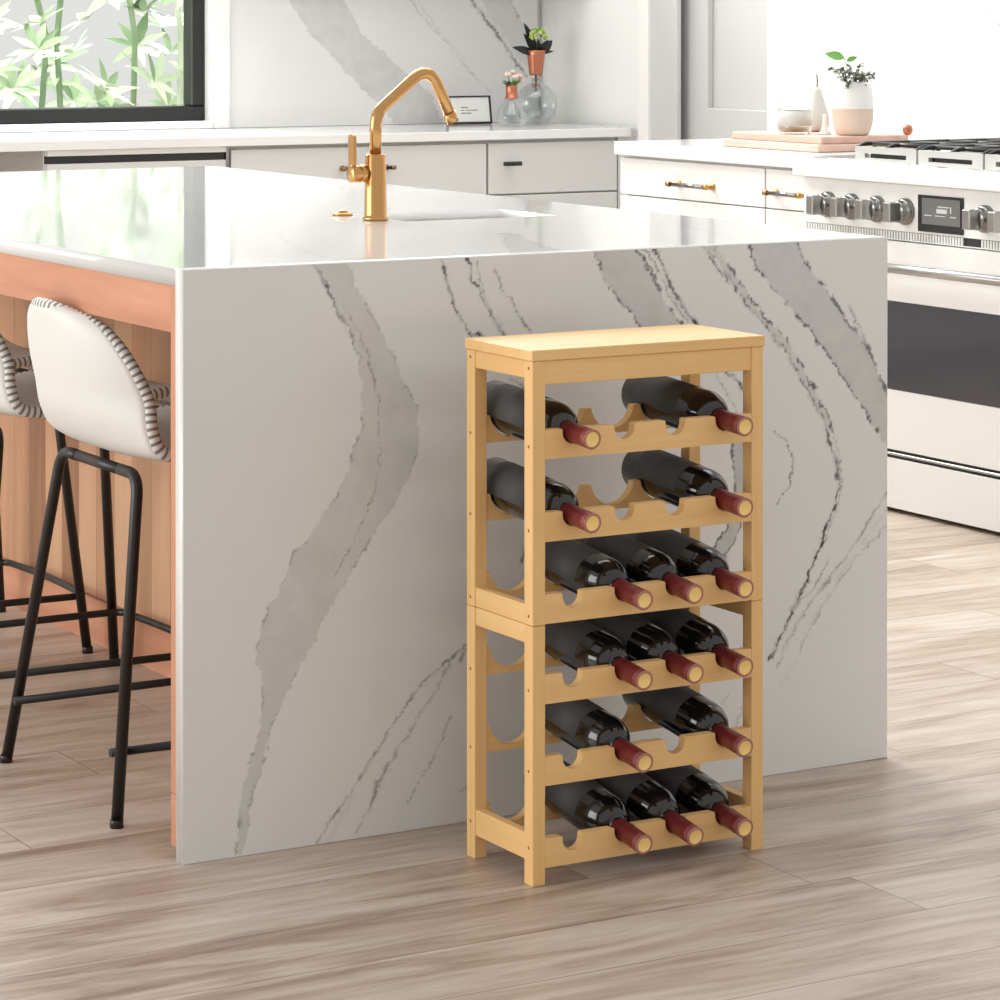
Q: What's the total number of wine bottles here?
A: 15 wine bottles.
